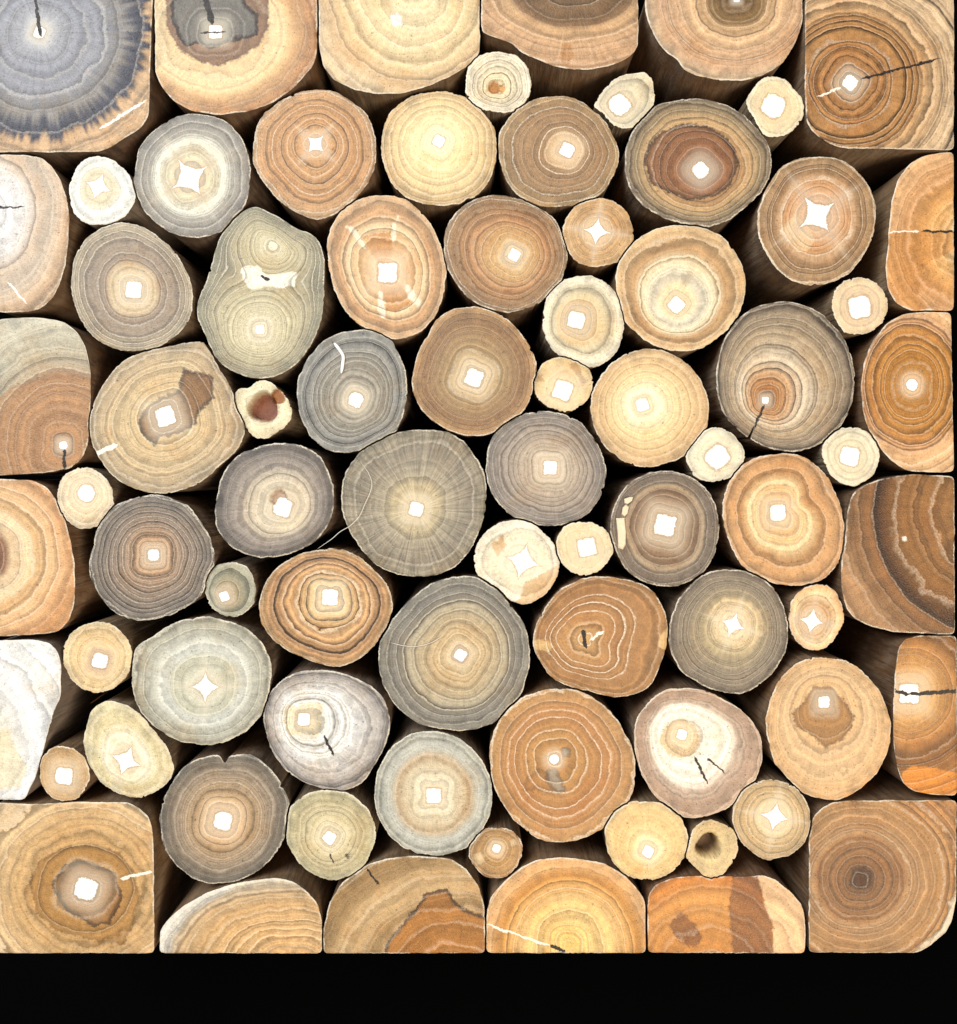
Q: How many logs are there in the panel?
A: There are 77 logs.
